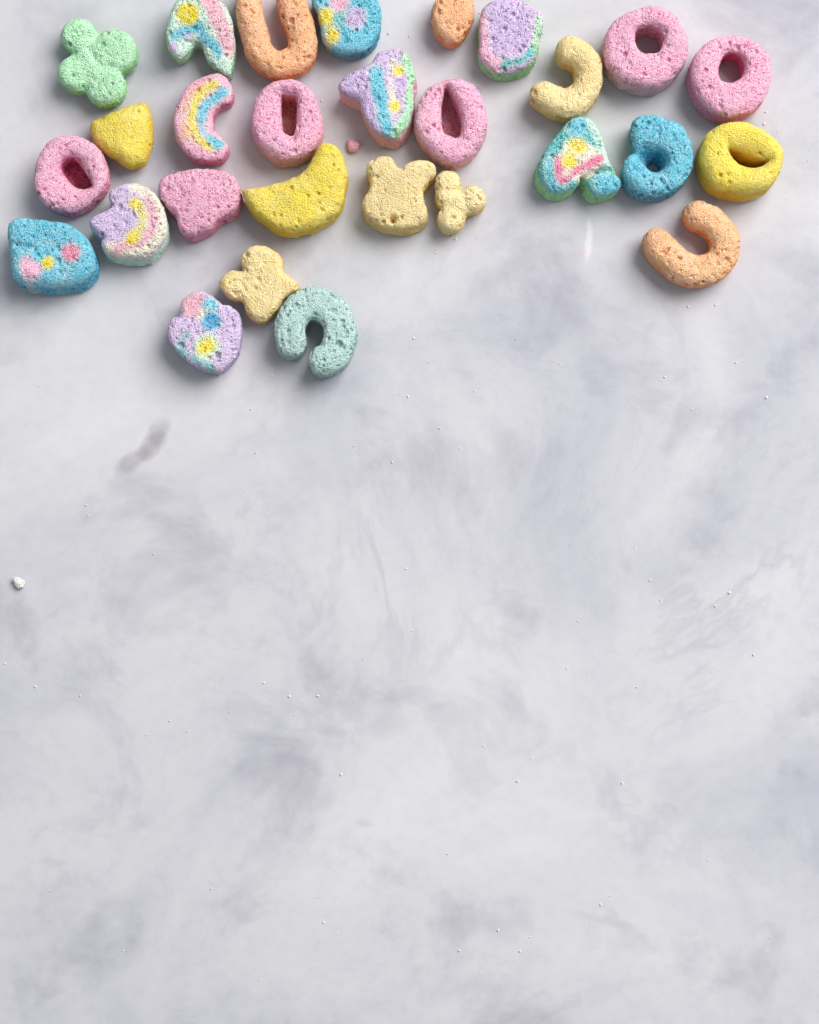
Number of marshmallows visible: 28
